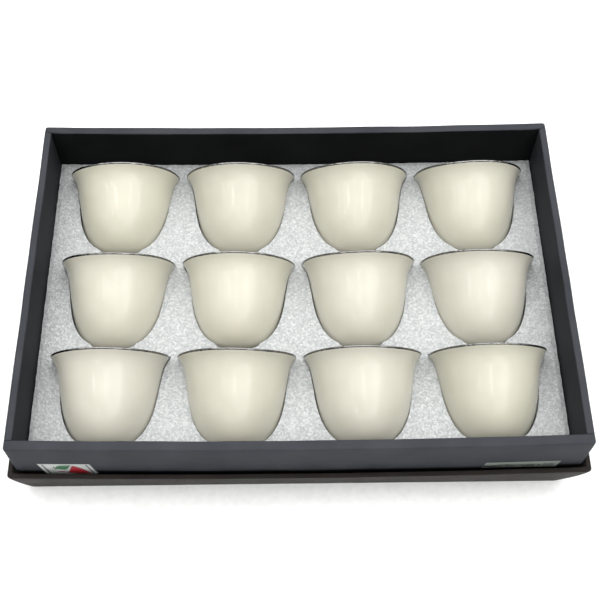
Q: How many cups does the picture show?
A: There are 12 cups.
